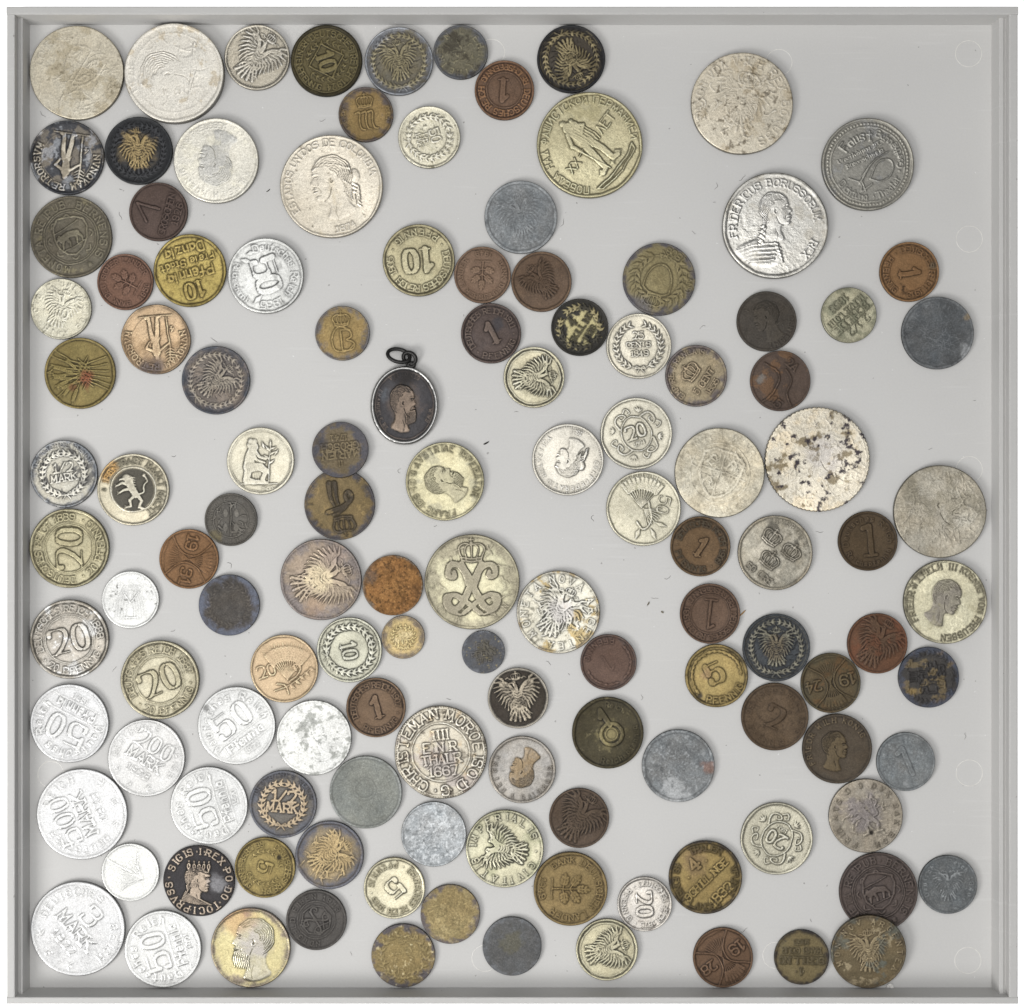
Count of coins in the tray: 124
